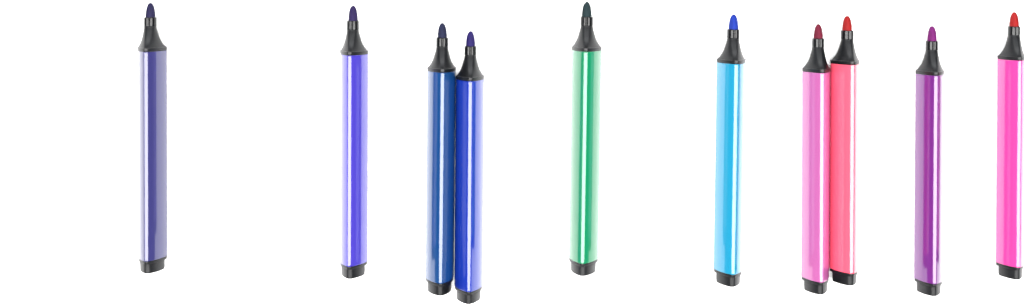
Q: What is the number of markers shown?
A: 10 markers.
